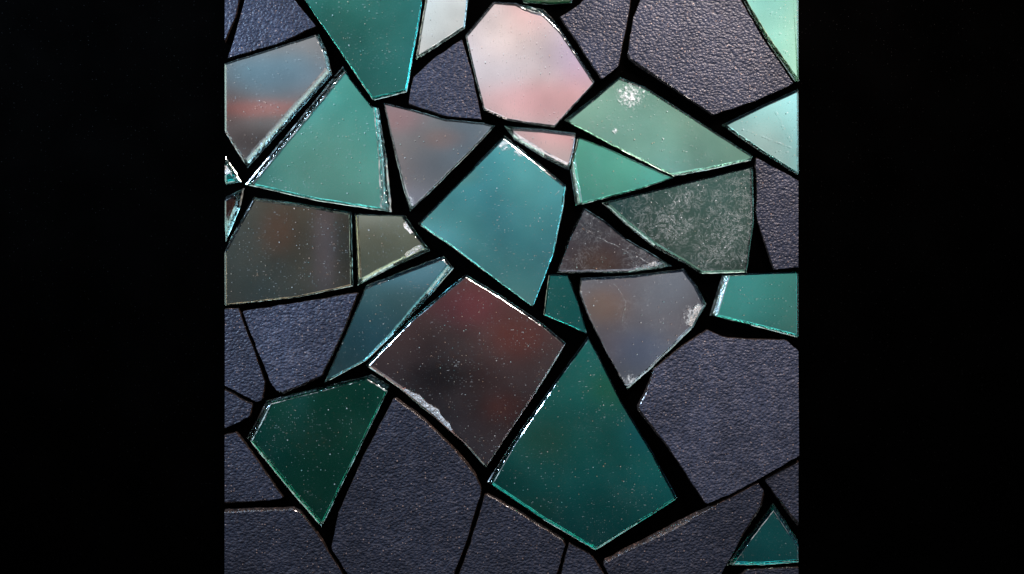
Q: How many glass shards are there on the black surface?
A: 27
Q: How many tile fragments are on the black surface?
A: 18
